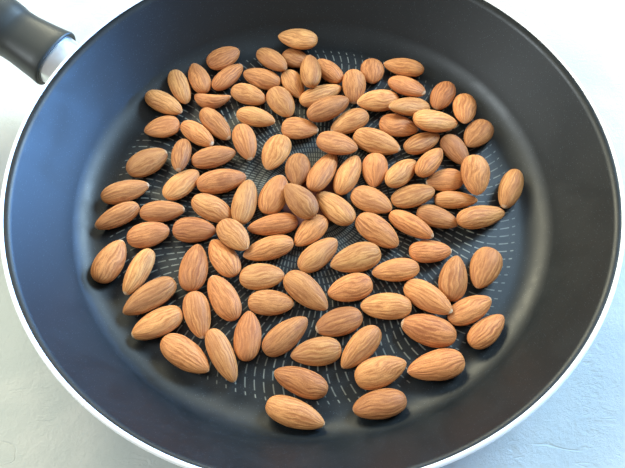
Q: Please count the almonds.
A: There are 110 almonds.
